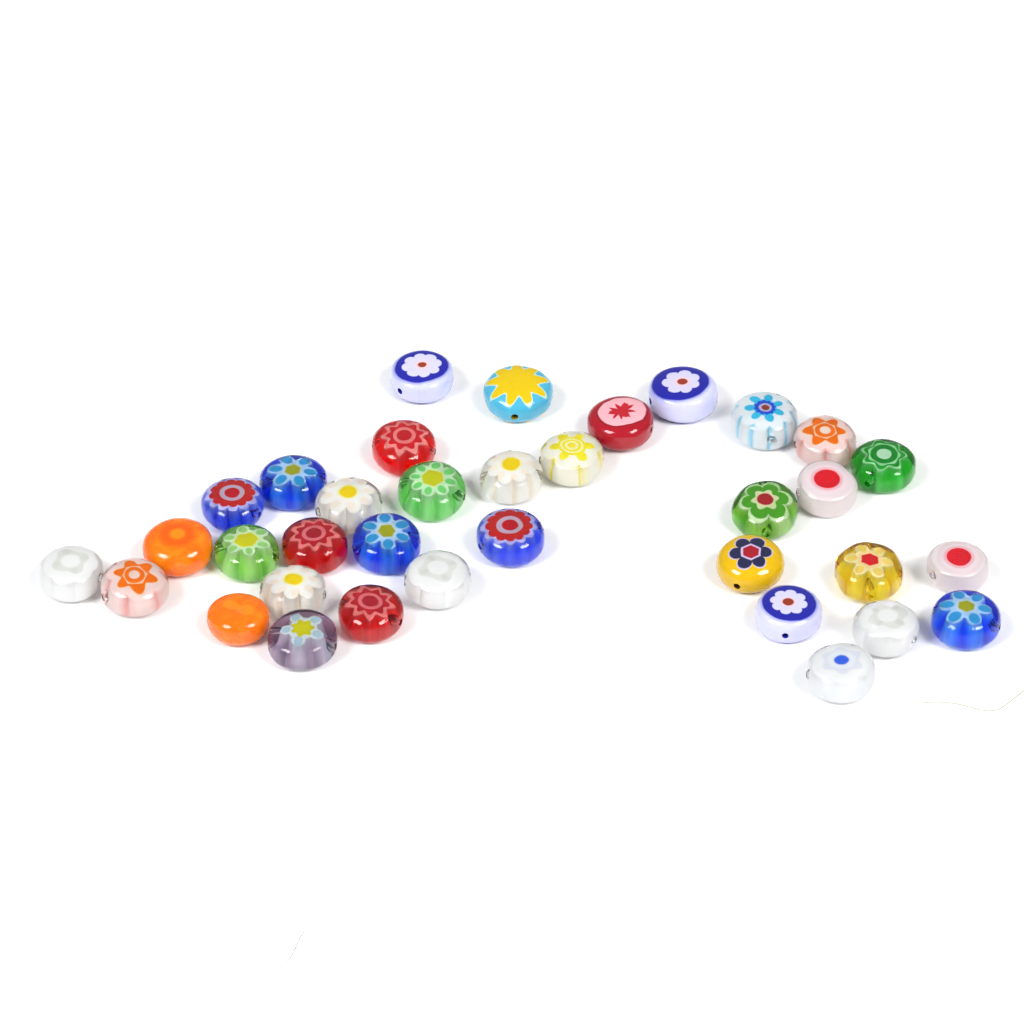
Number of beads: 35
